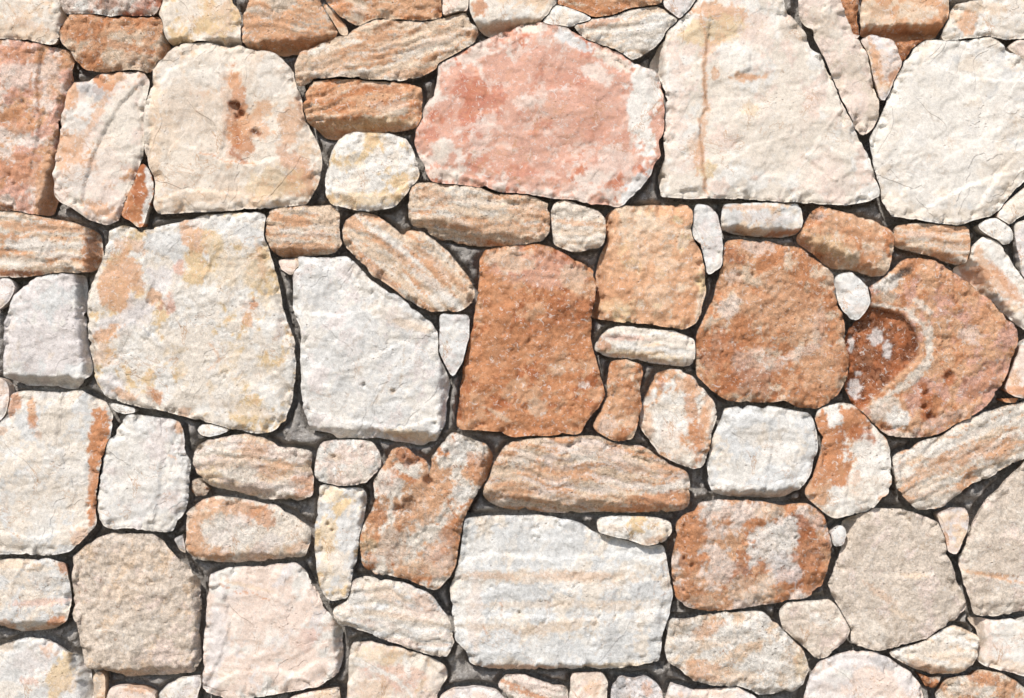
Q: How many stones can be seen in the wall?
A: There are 104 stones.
